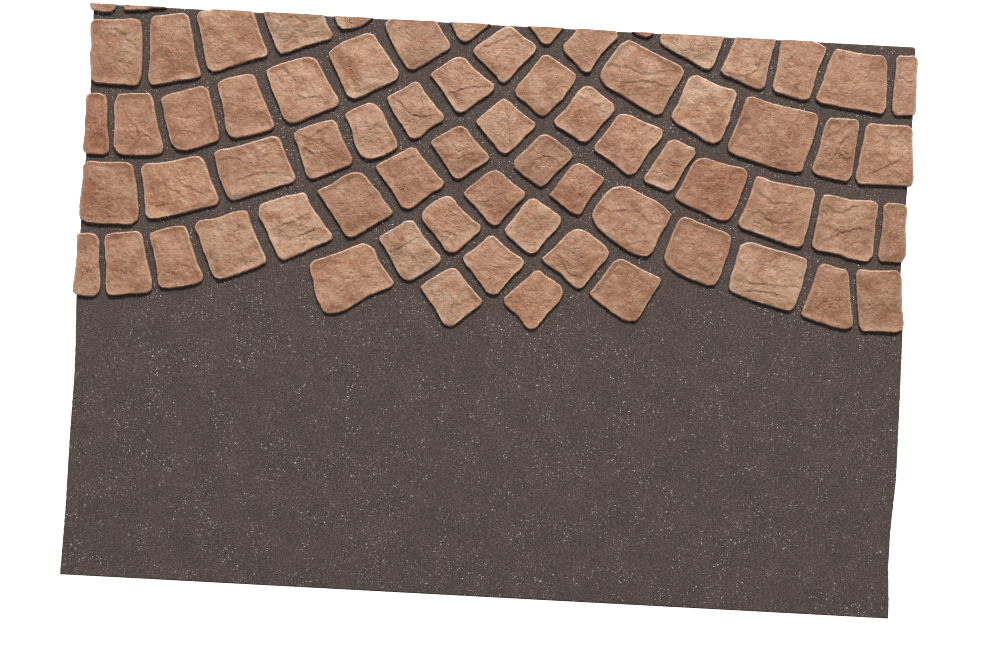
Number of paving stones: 70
